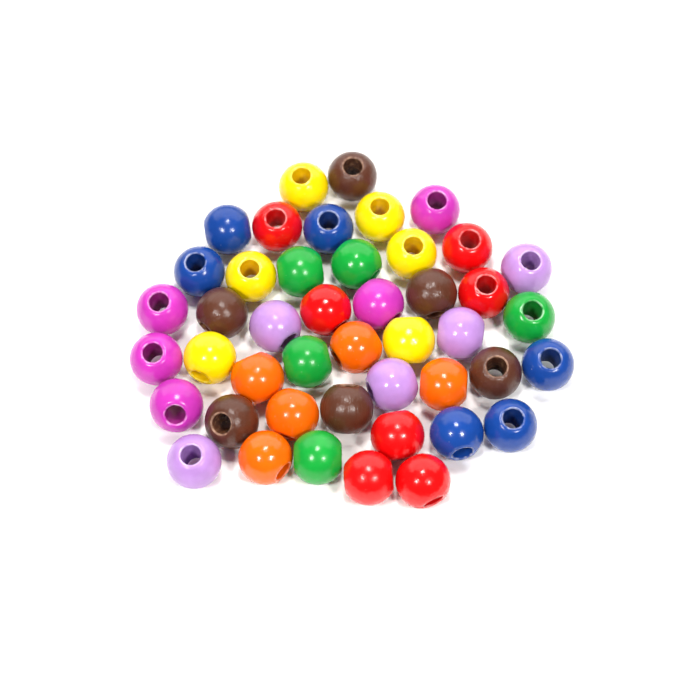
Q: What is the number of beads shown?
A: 45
